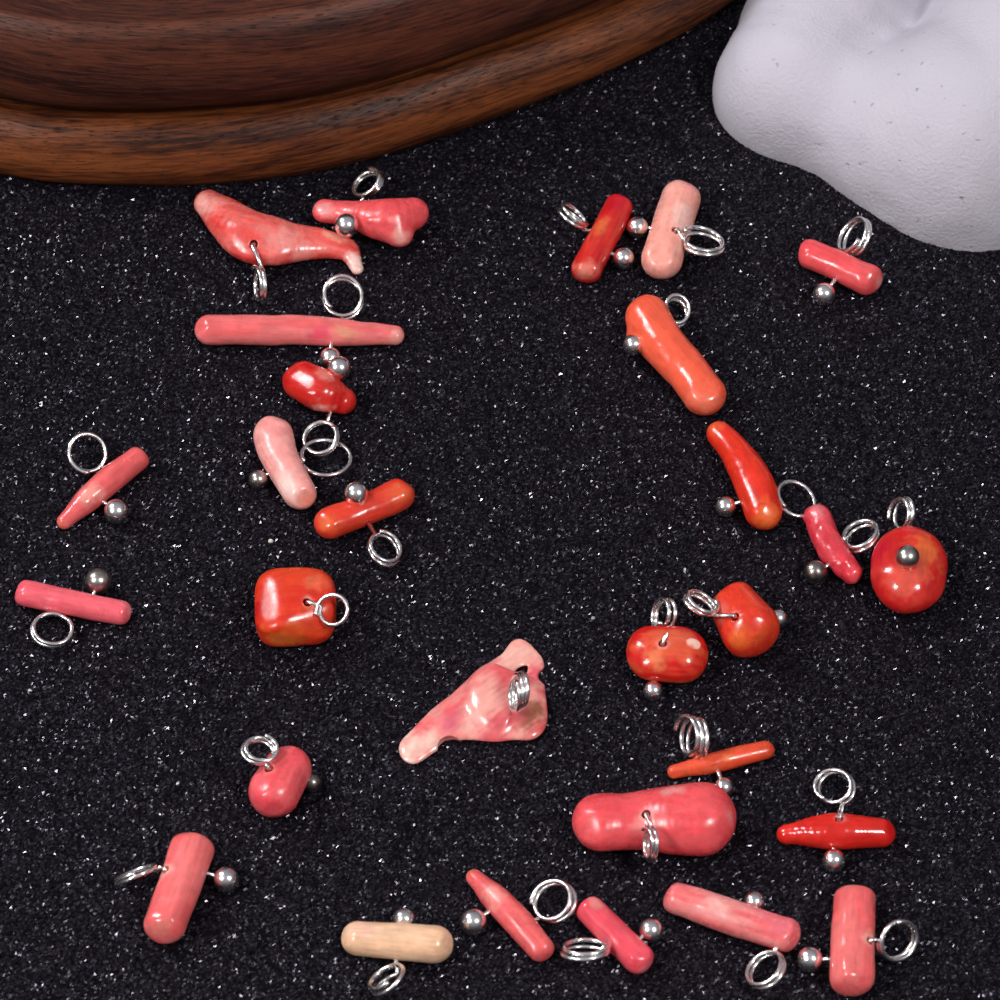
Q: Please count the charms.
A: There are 29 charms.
